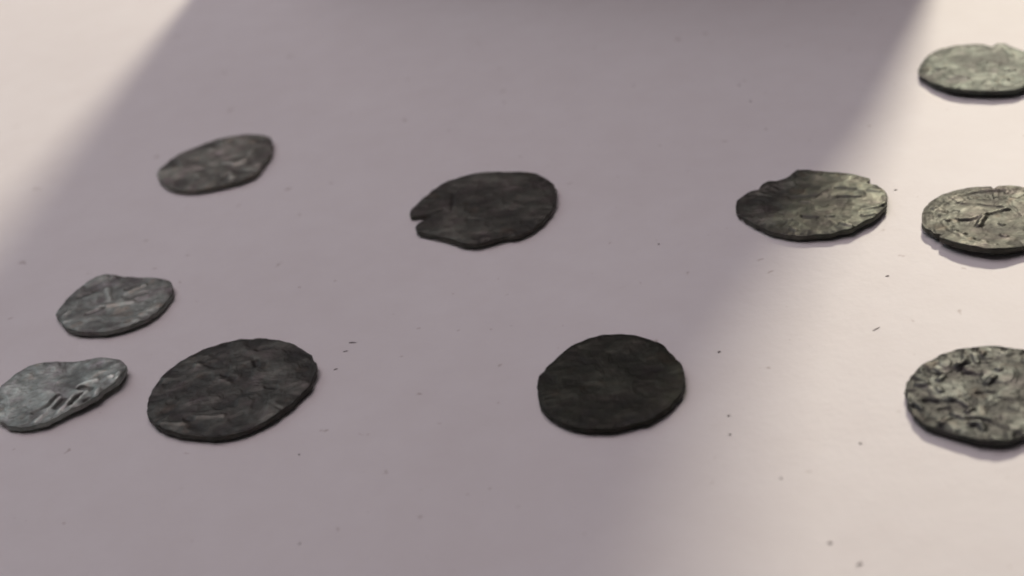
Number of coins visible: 10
